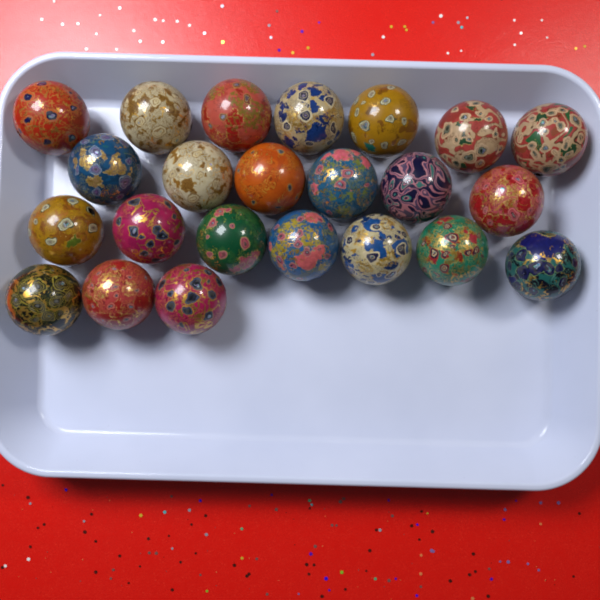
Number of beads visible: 23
